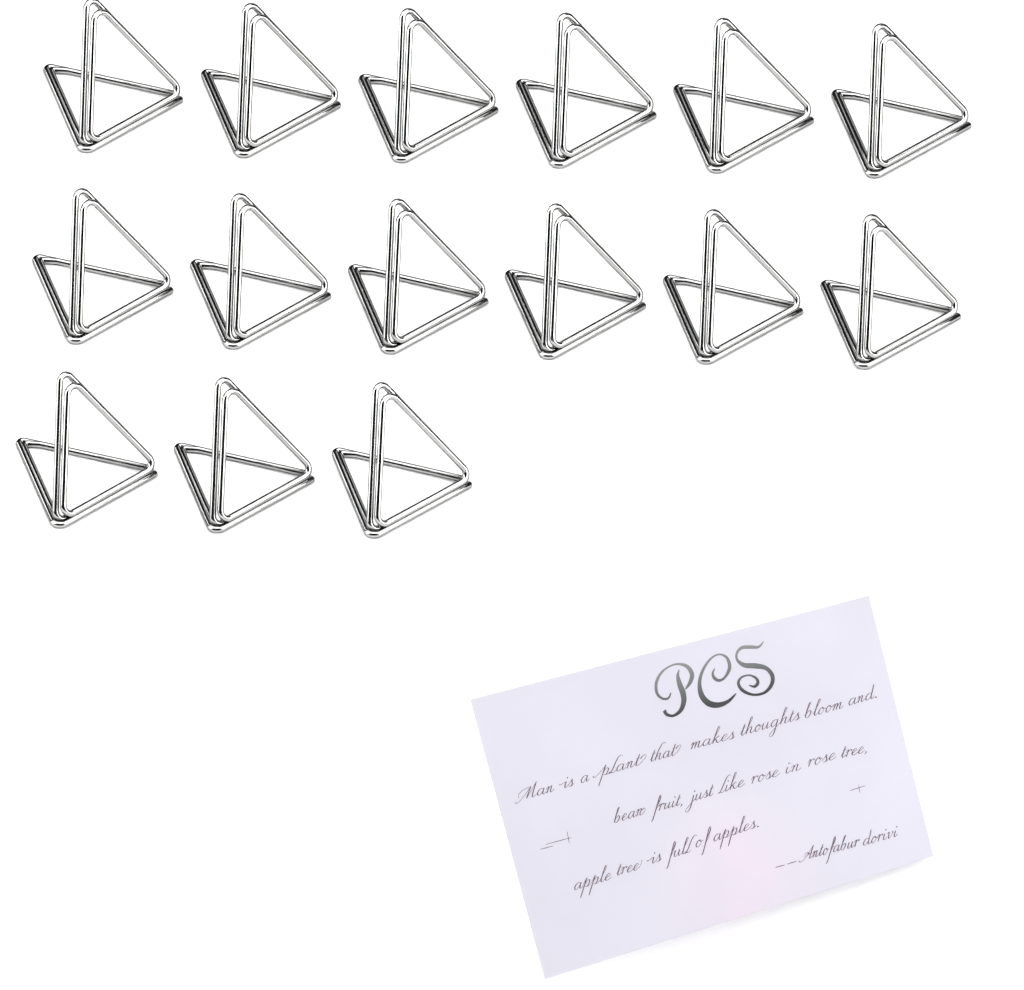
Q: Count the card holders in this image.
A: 15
